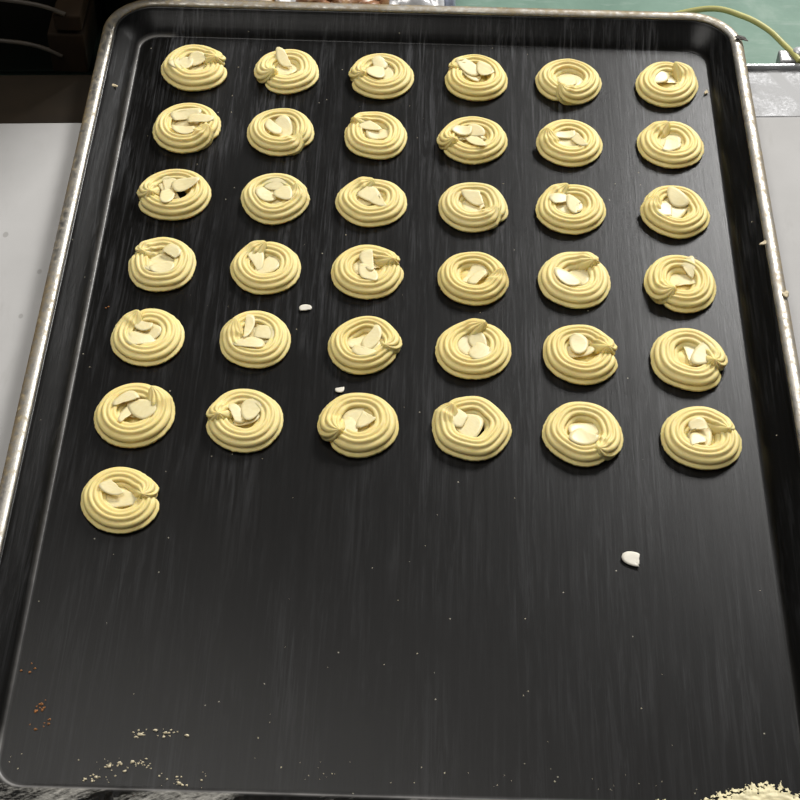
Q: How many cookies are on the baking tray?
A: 37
